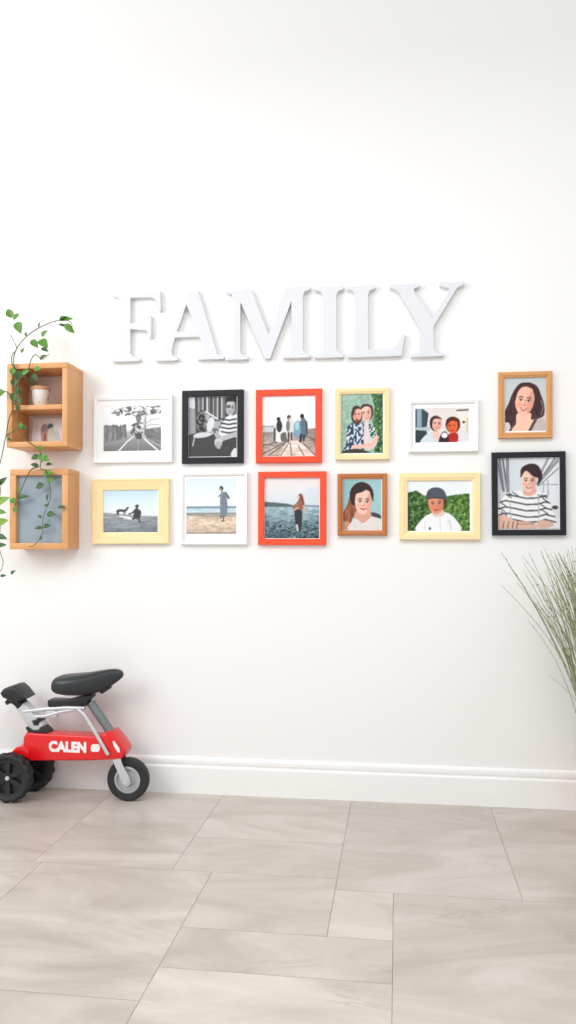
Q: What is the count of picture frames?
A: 12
